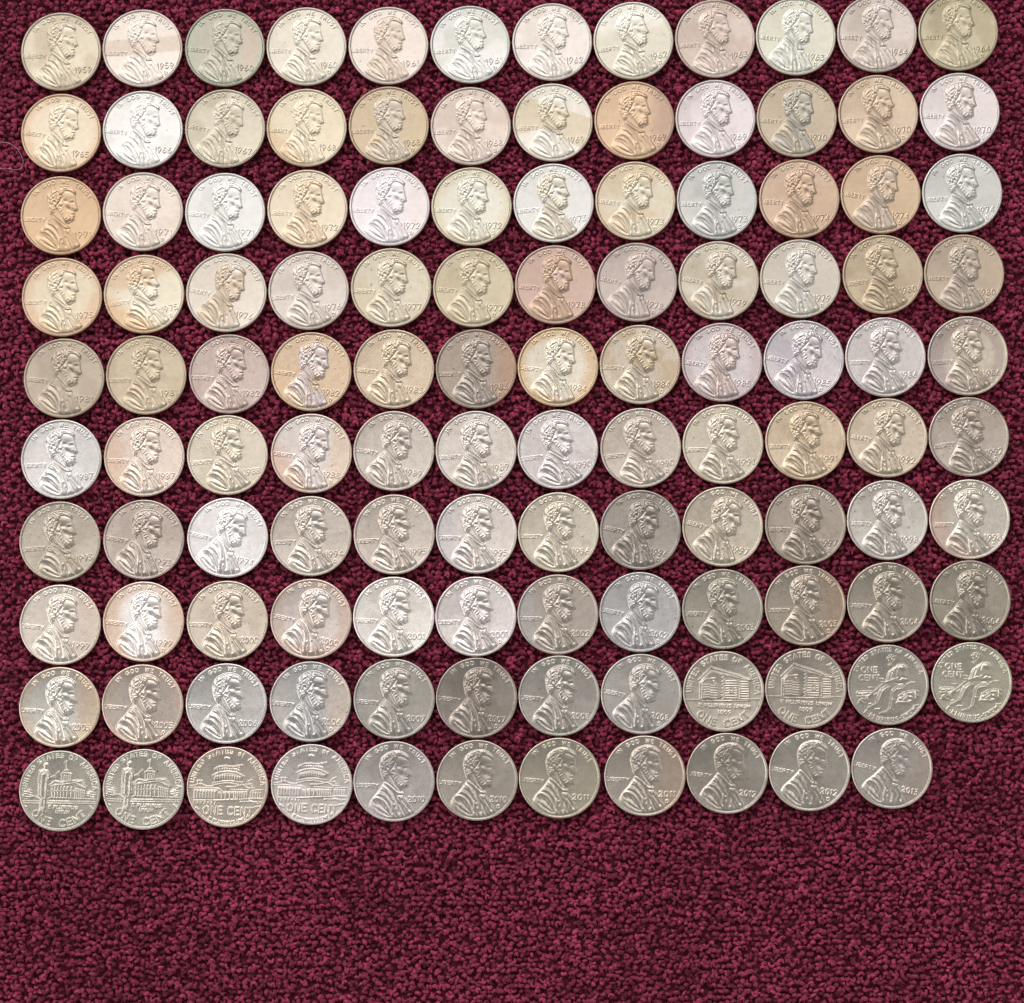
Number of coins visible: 119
